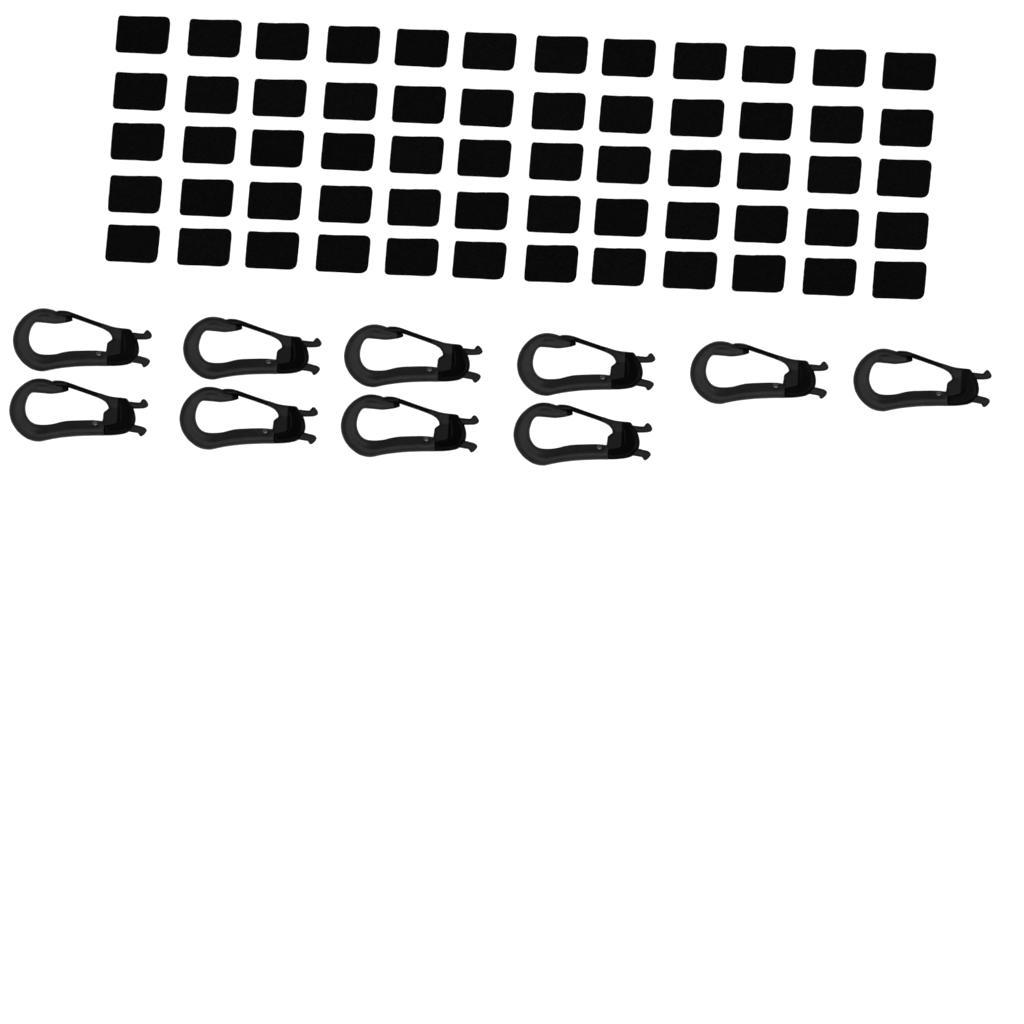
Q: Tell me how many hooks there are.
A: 10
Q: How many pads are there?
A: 60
